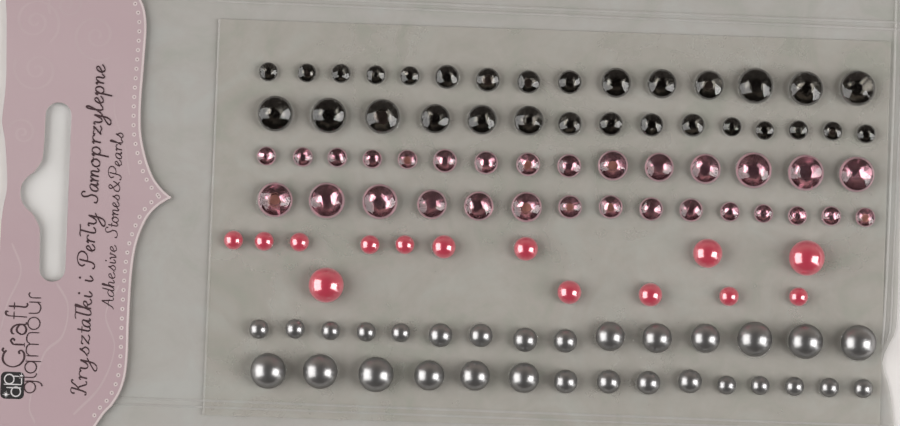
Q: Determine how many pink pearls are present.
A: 14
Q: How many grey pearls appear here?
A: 30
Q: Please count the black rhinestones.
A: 30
